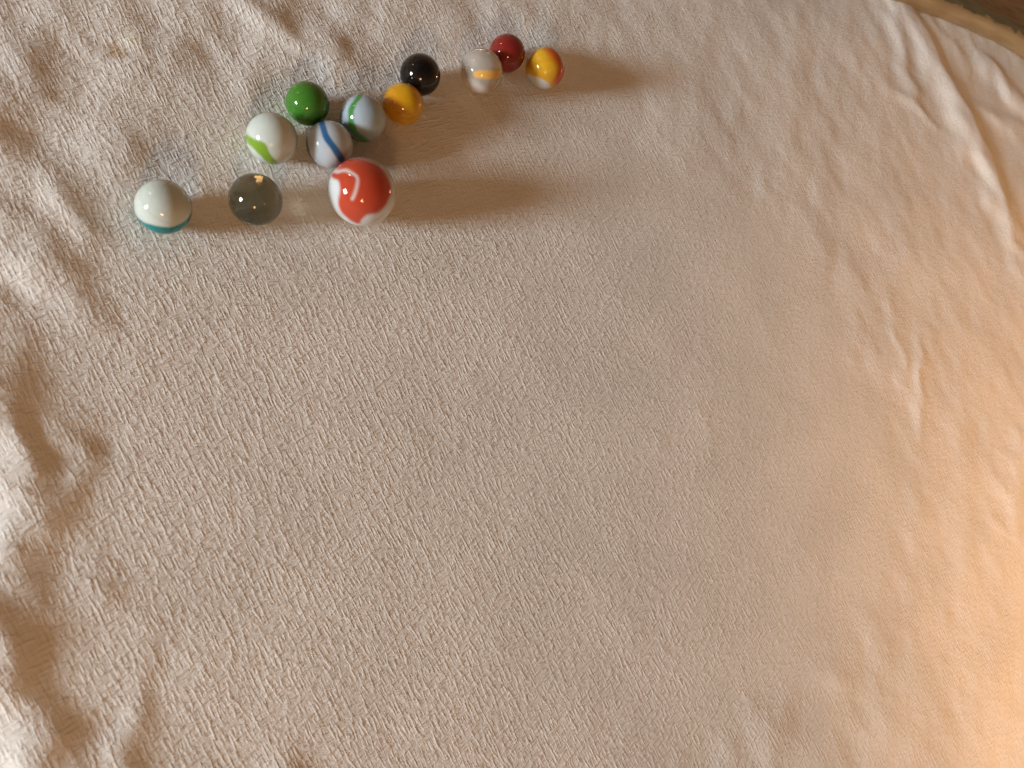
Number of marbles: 12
